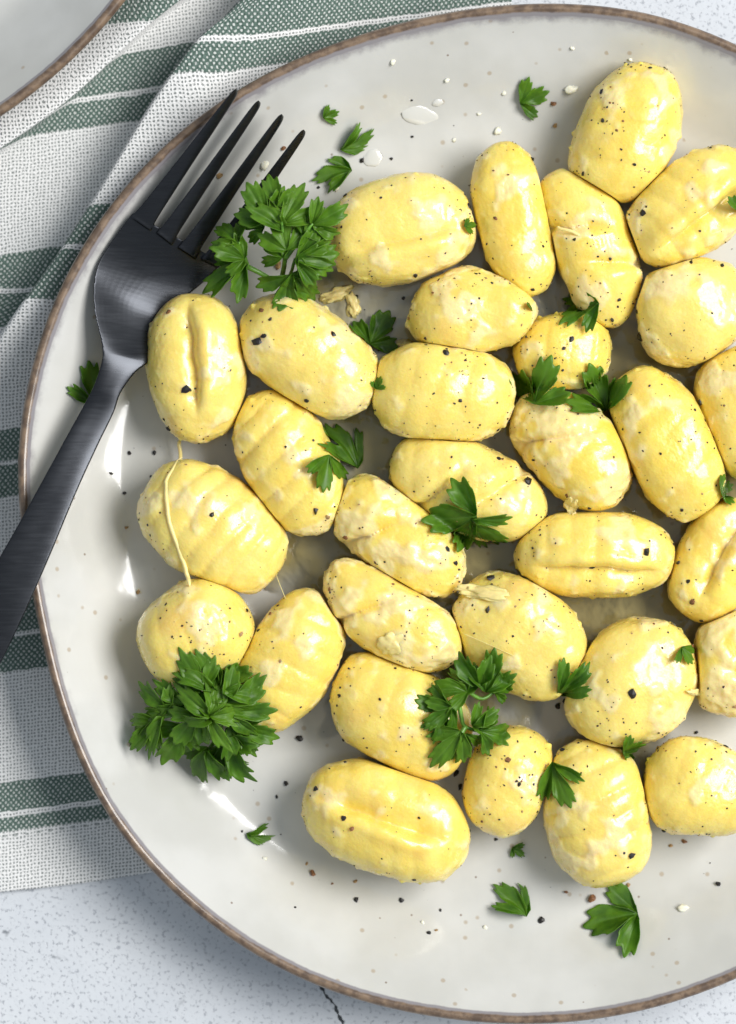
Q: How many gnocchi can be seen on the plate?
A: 31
